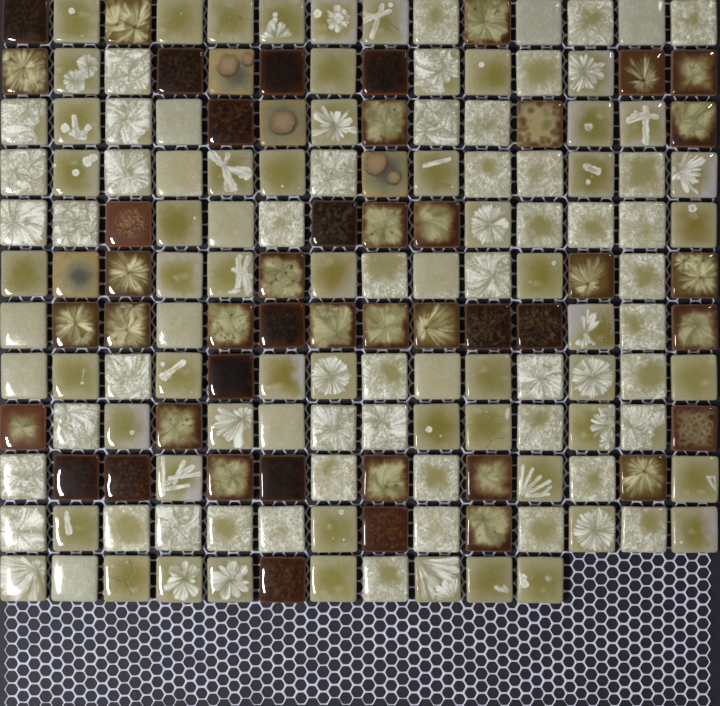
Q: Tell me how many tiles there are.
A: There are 165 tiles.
